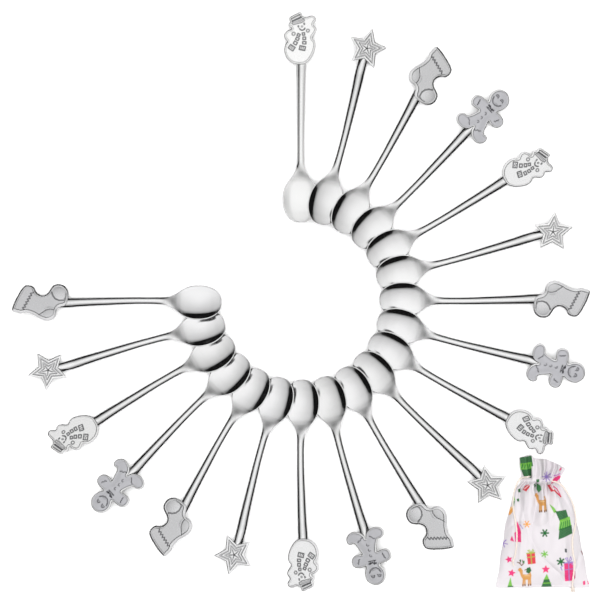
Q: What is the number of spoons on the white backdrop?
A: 19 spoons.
